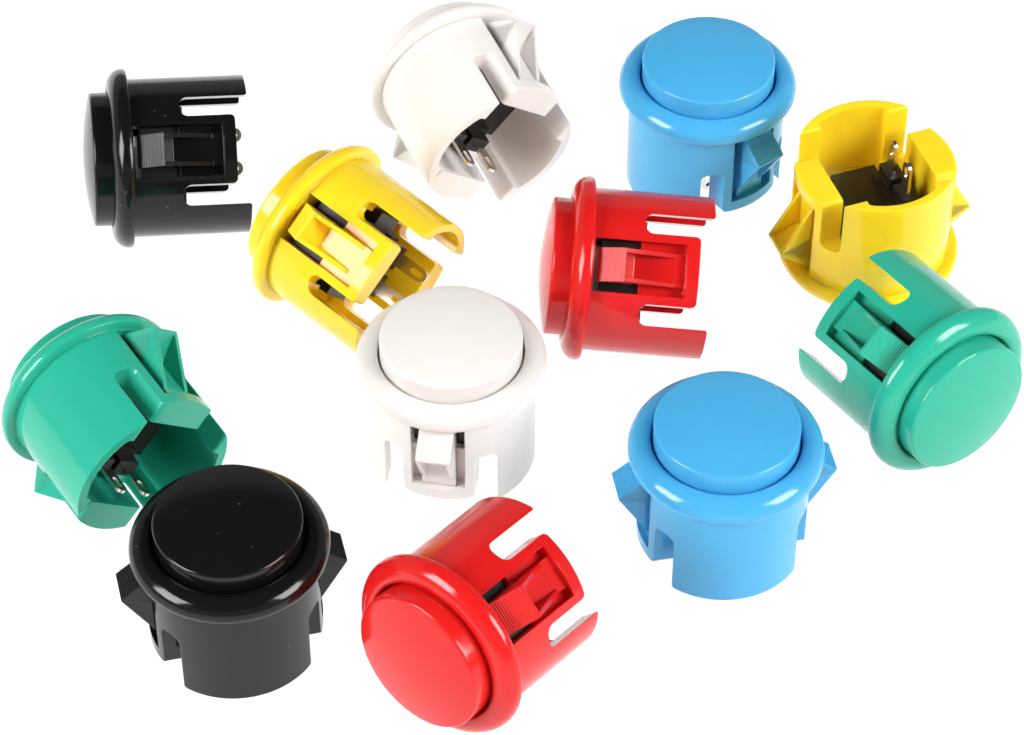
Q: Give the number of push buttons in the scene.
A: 12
